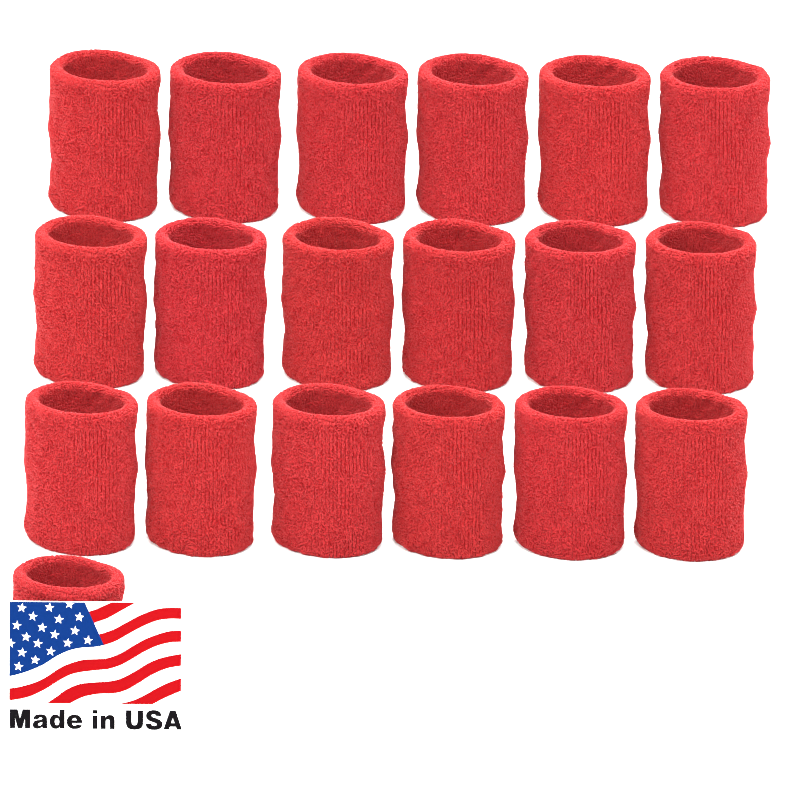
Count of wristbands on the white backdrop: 19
